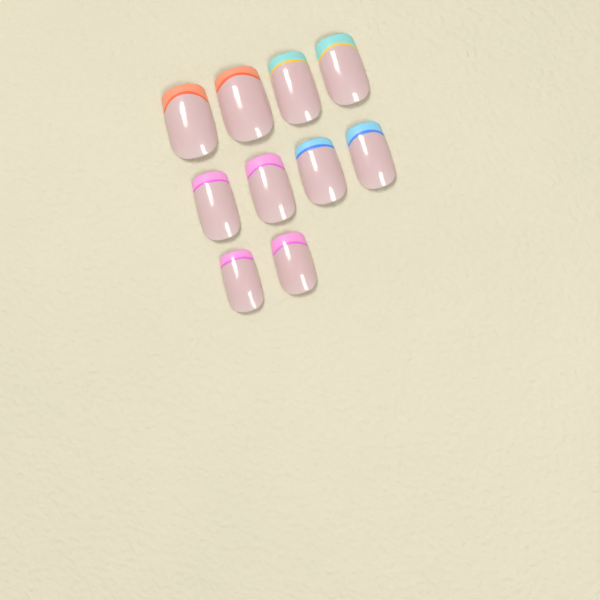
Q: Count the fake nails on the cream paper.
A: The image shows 10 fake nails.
